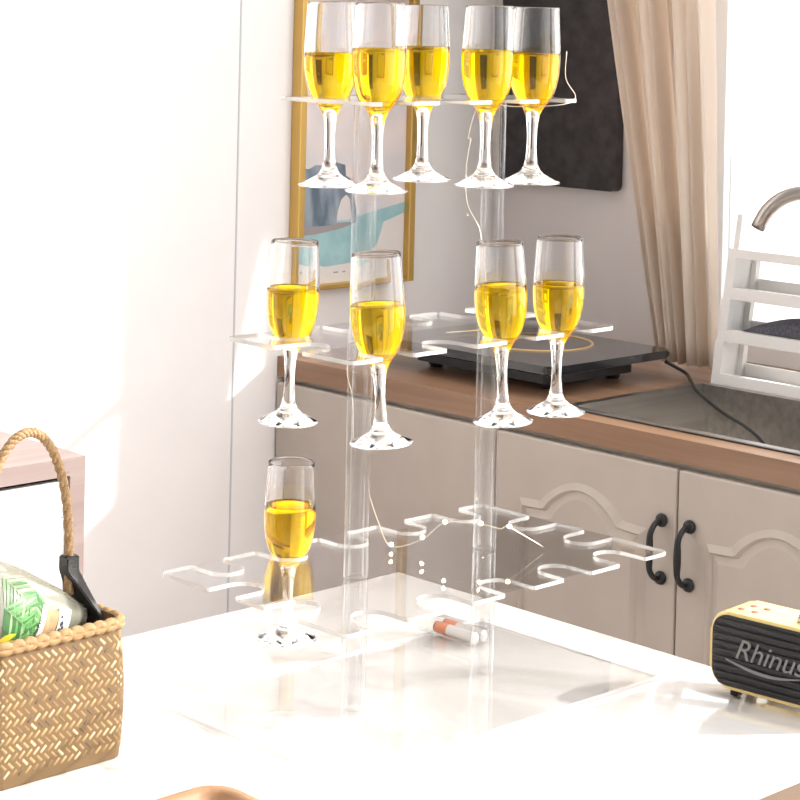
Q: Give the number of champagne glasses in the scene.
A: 10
